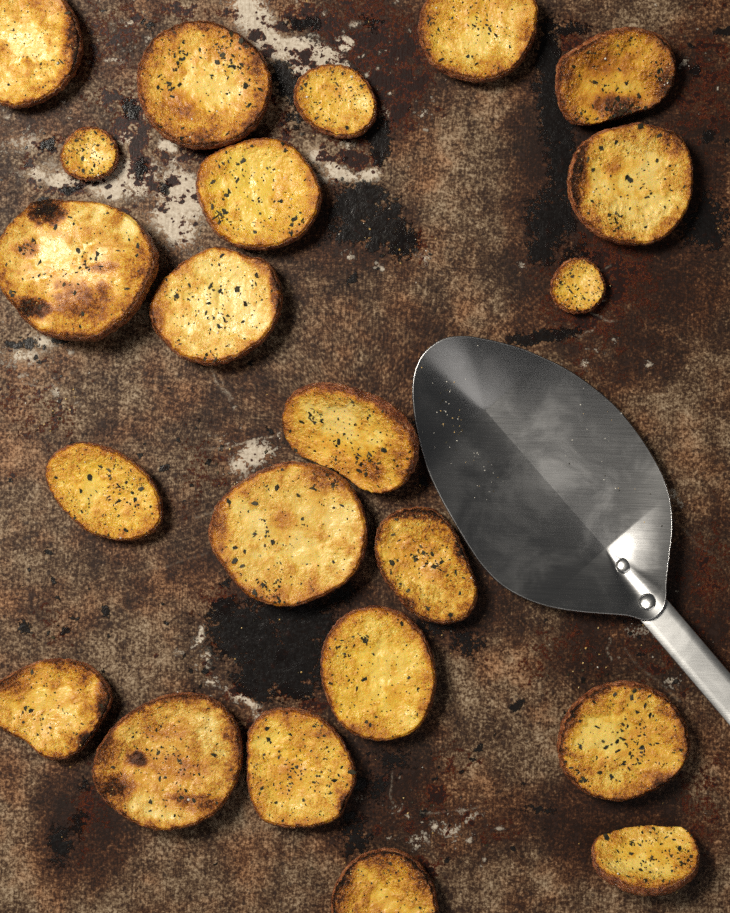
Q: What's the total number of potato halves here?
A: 22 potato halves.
